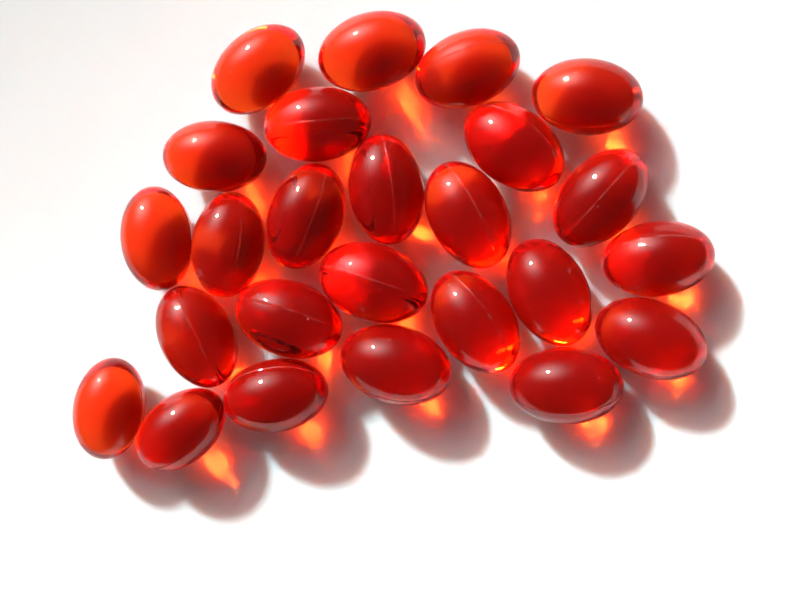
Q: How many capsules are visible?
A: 25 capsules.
